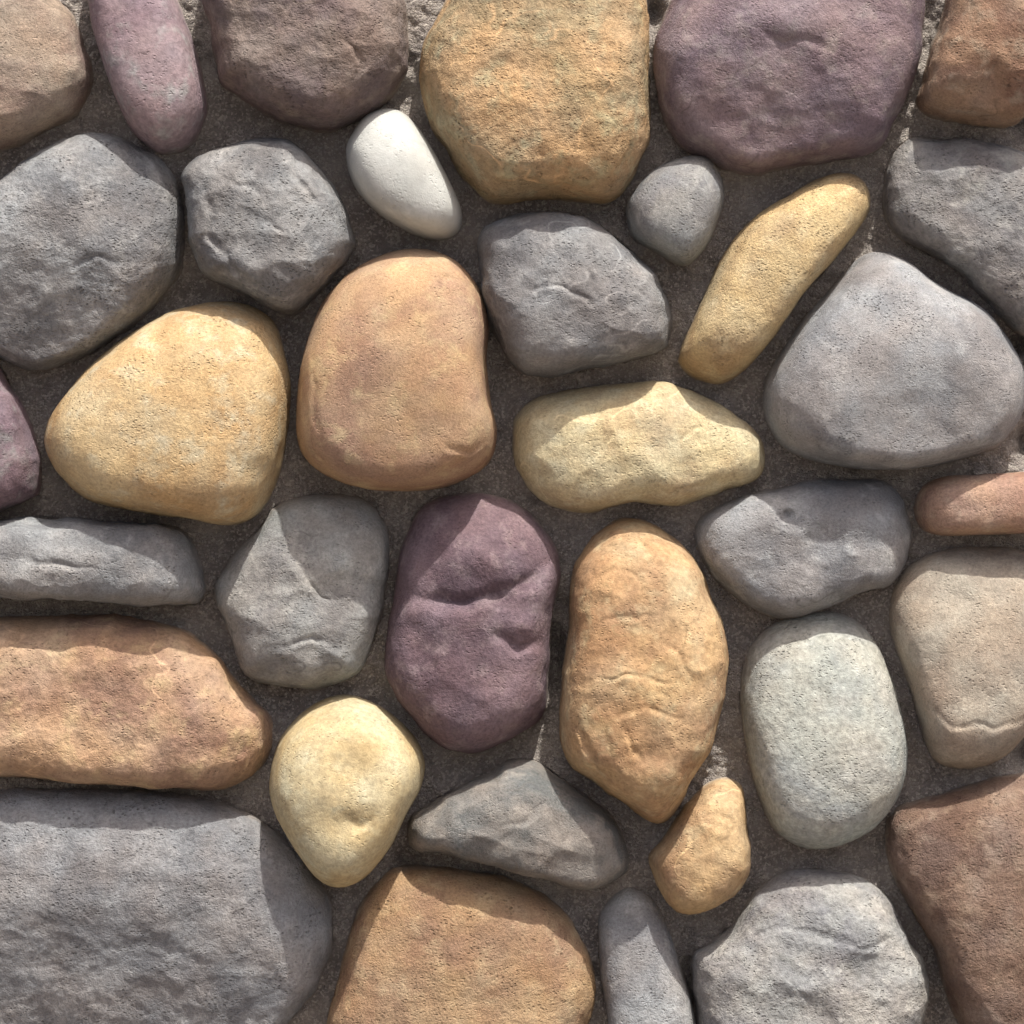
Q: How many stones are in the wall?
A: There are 35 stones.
